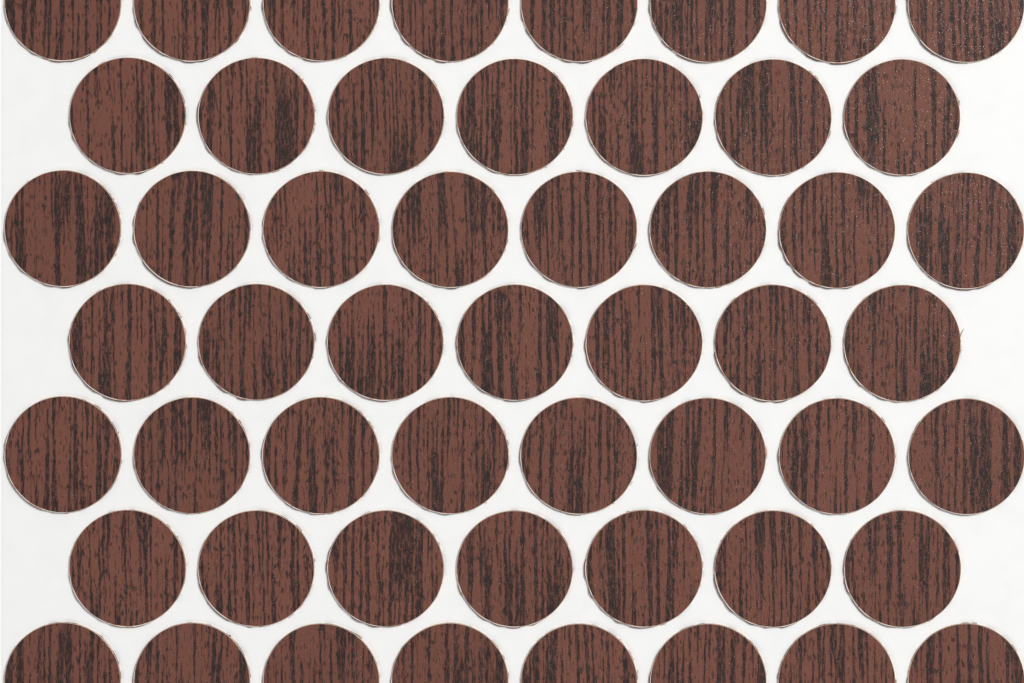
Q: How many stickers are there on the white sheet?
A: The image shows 53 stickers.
